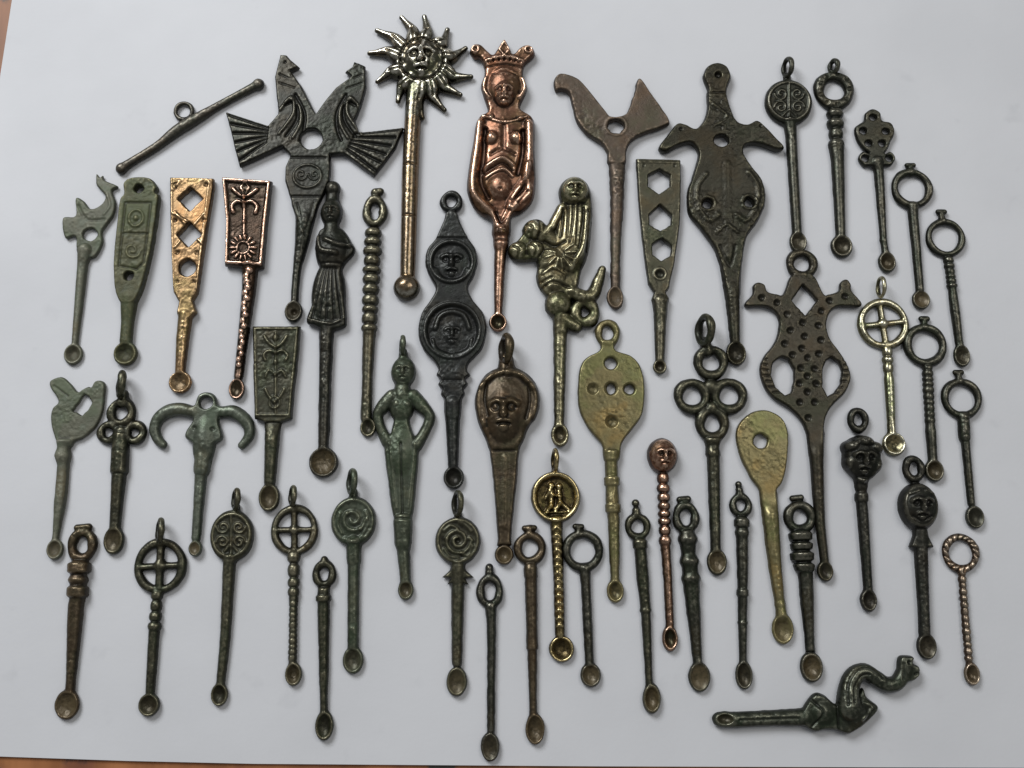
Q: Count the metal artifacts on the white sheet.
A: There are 53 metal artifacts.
